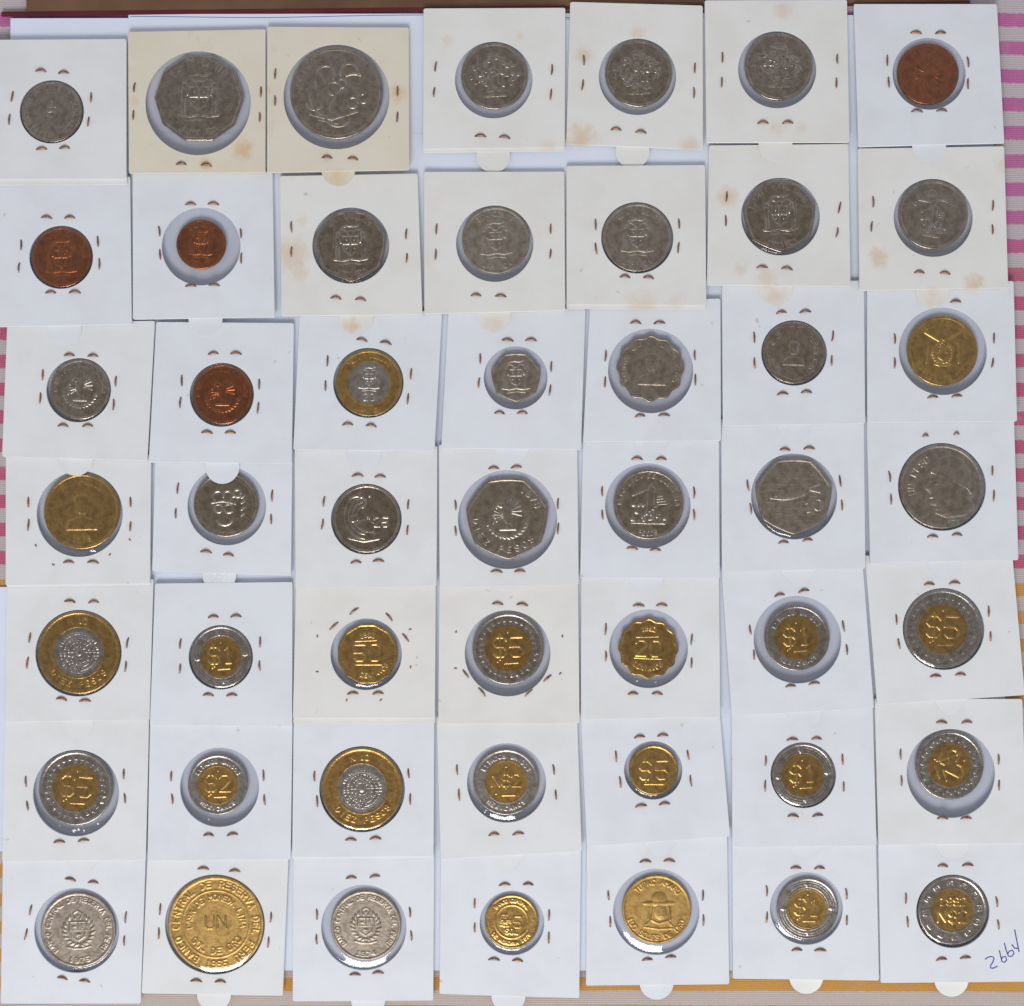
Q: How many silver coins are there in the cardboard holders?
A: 23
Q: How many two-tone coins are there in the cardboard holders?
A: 14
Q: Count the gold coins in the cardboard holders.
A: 8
